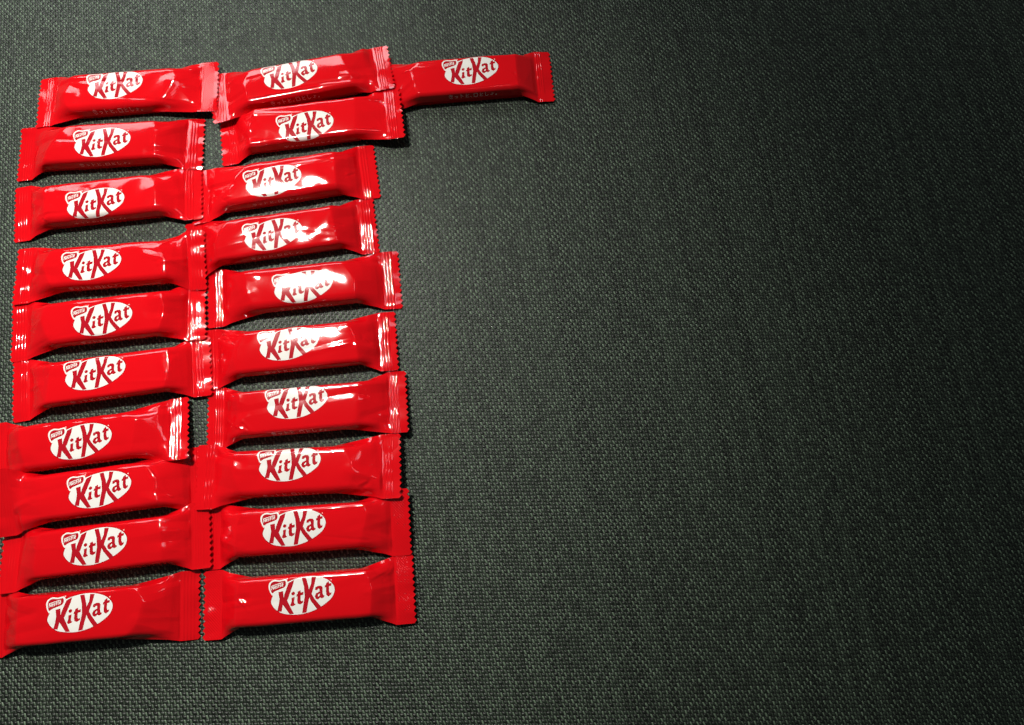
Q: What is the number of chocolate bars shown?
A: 21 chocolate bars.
